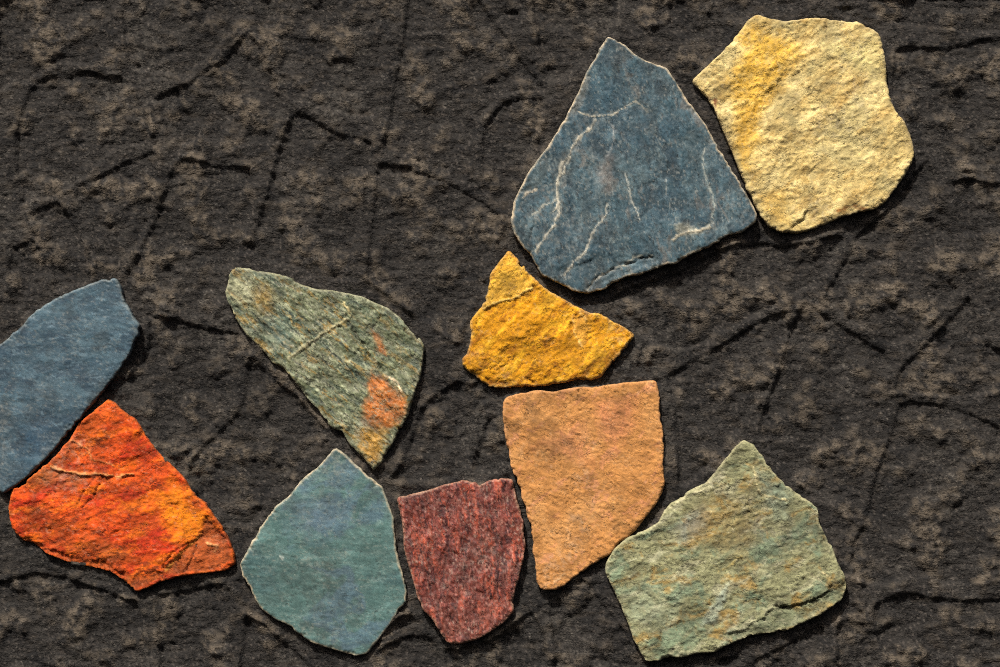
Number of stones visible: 10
